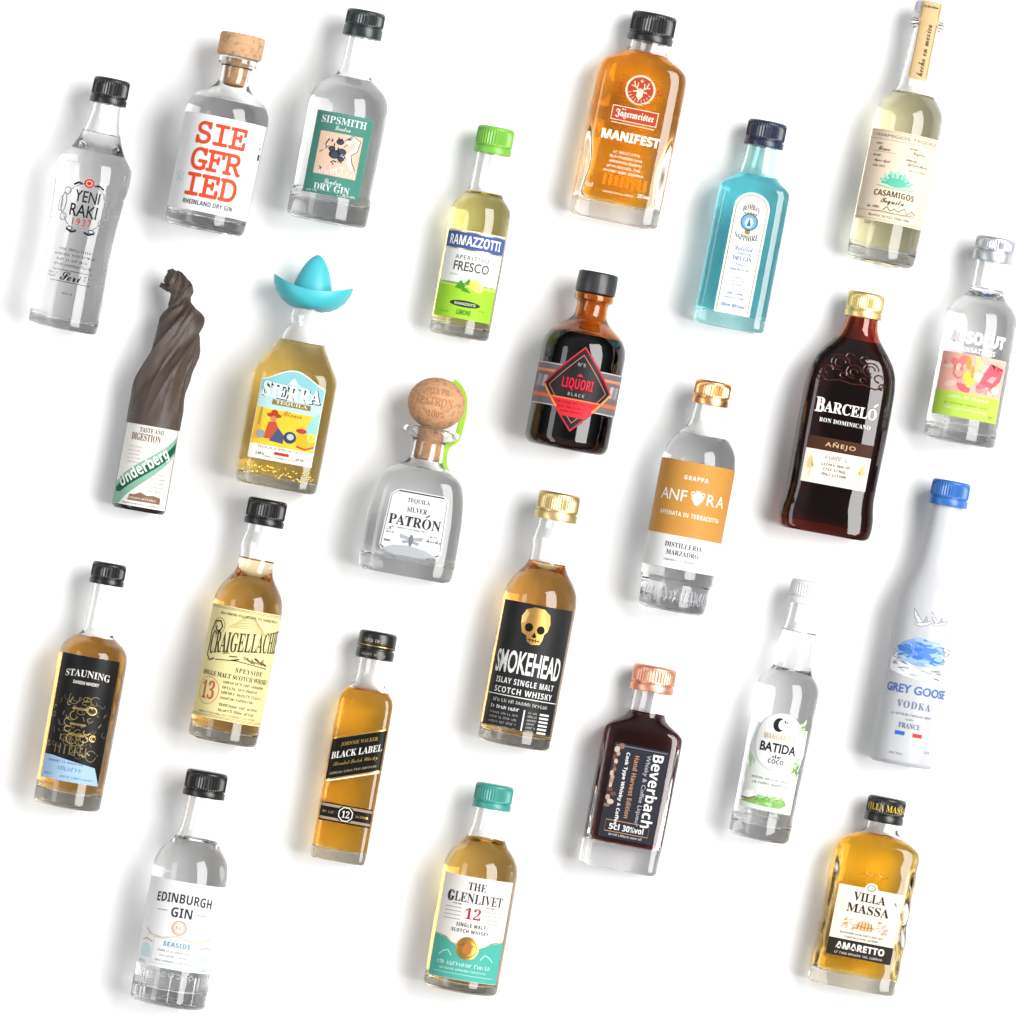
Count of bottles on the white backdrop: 24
